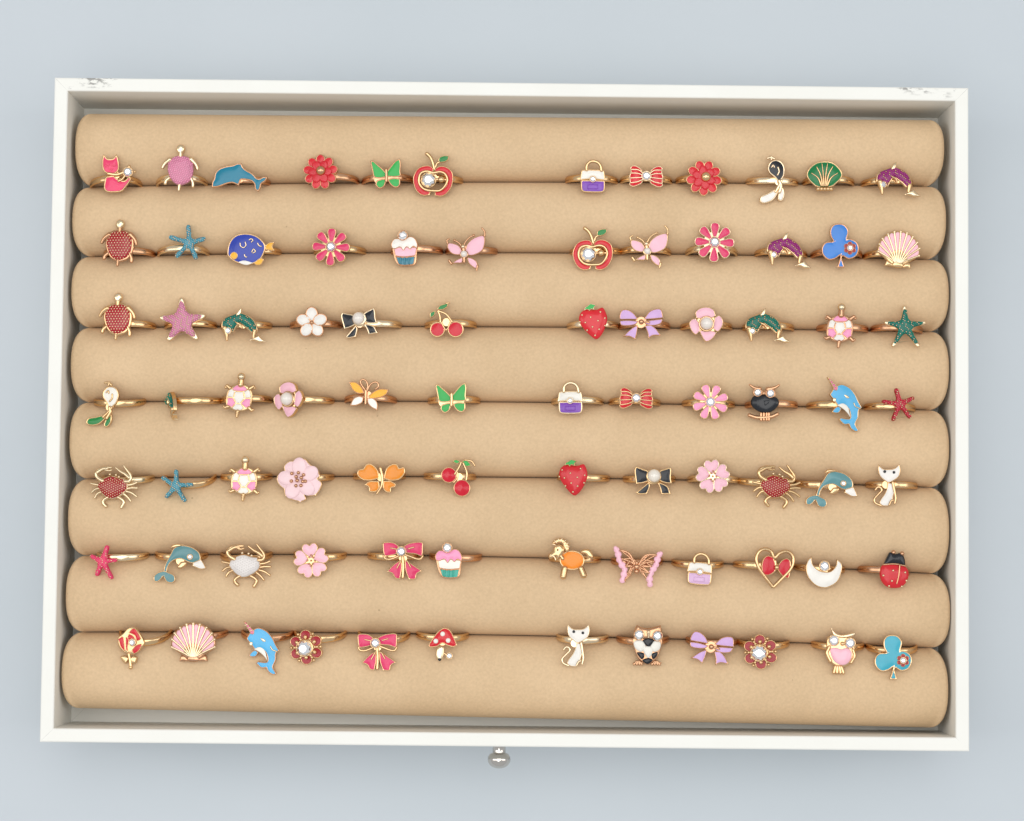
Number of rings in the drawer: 84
